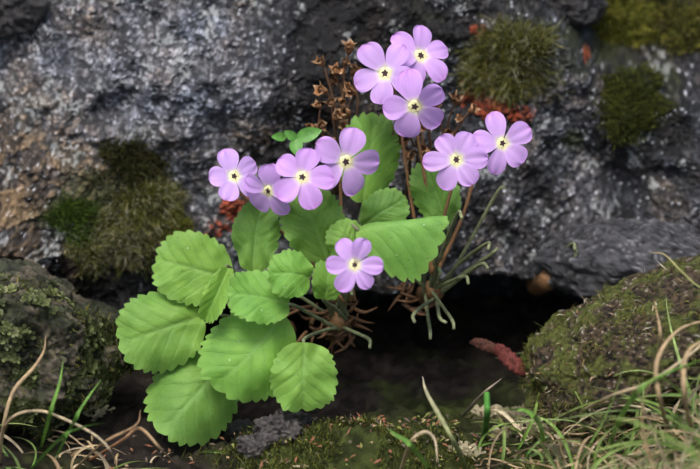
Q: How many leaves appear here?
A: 16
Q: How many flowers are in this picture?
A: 10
